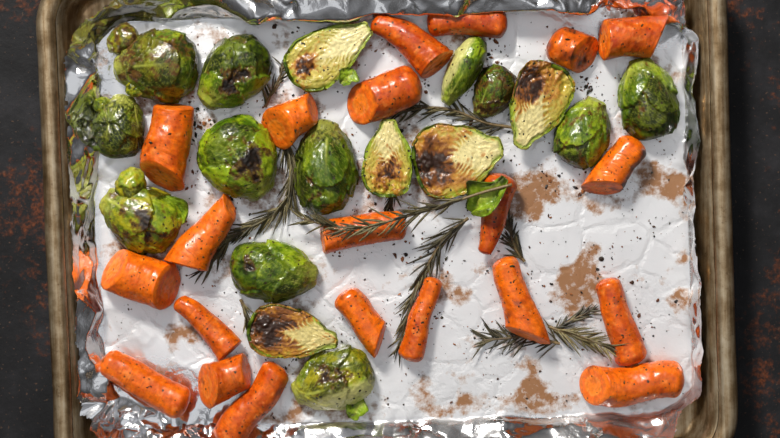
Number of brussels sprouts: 17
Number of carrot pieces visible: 21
